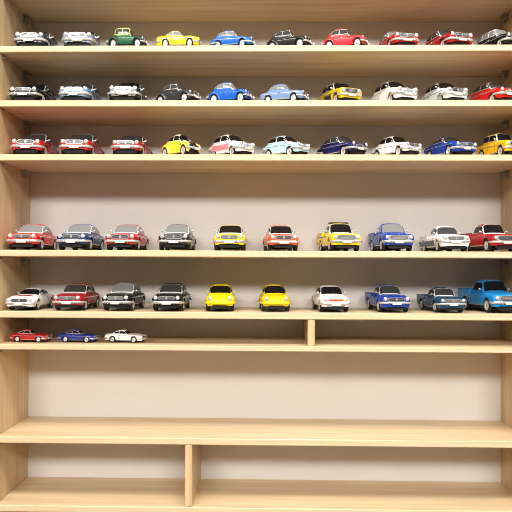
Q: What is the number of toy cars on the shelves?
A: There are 53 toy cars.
